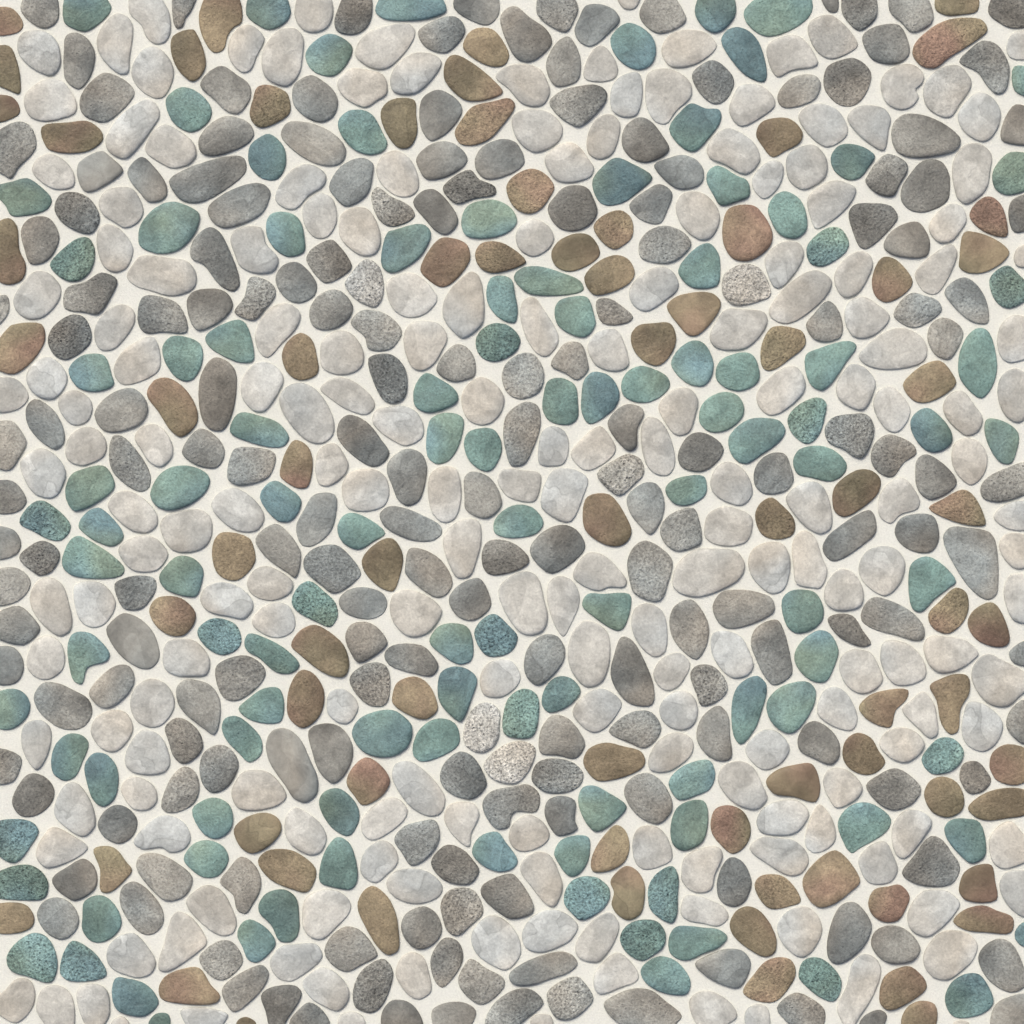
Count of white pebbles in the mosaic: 198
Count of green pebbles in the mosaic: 112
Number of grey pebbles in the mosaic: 183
